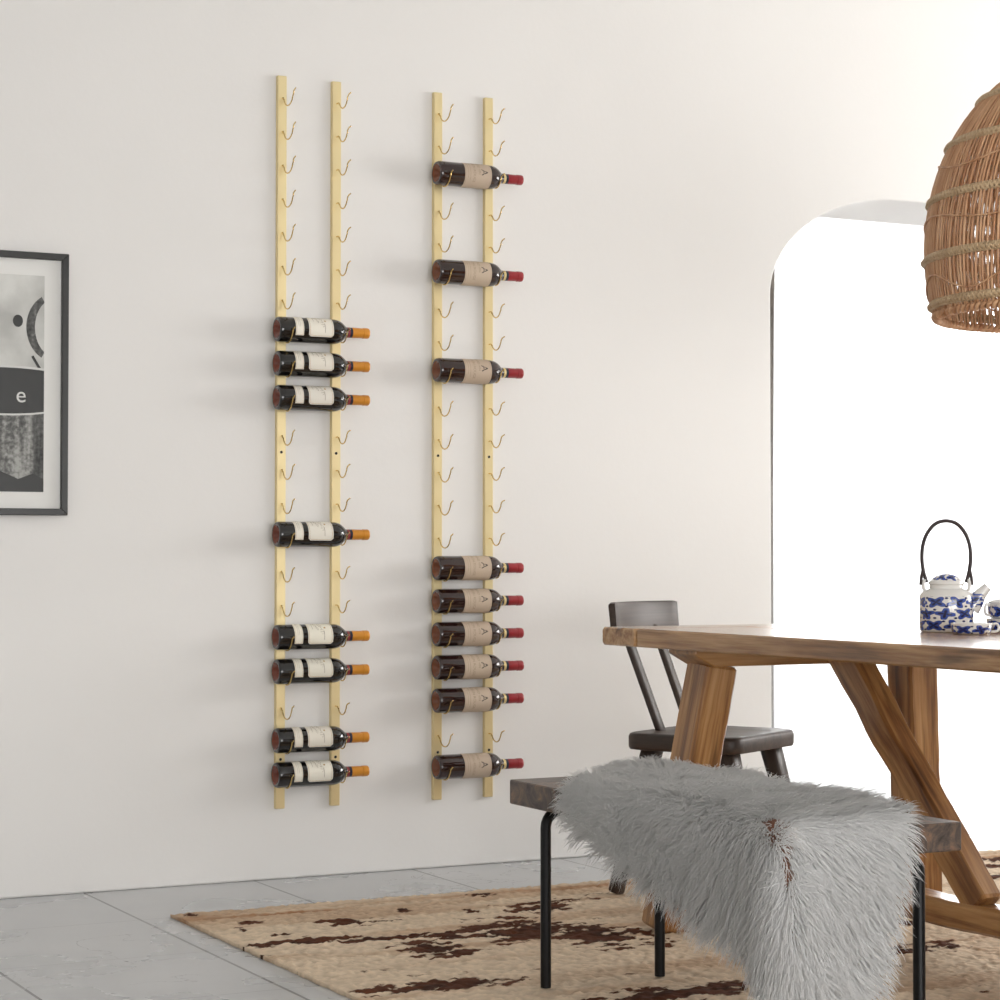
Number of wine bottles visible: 17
